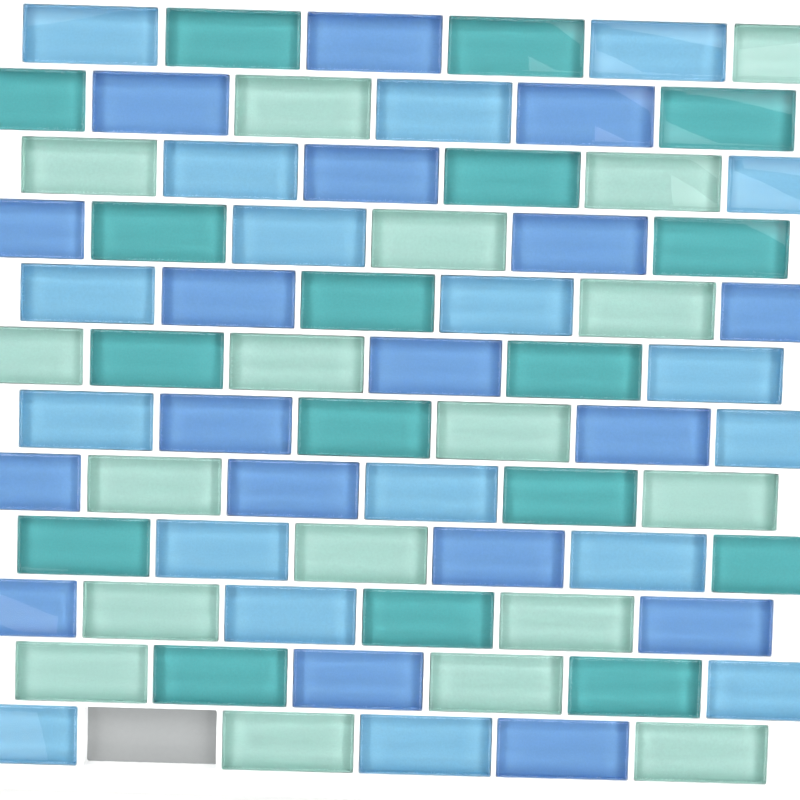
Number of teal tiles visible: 17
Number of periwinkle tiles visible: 18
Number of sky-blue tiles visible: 18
